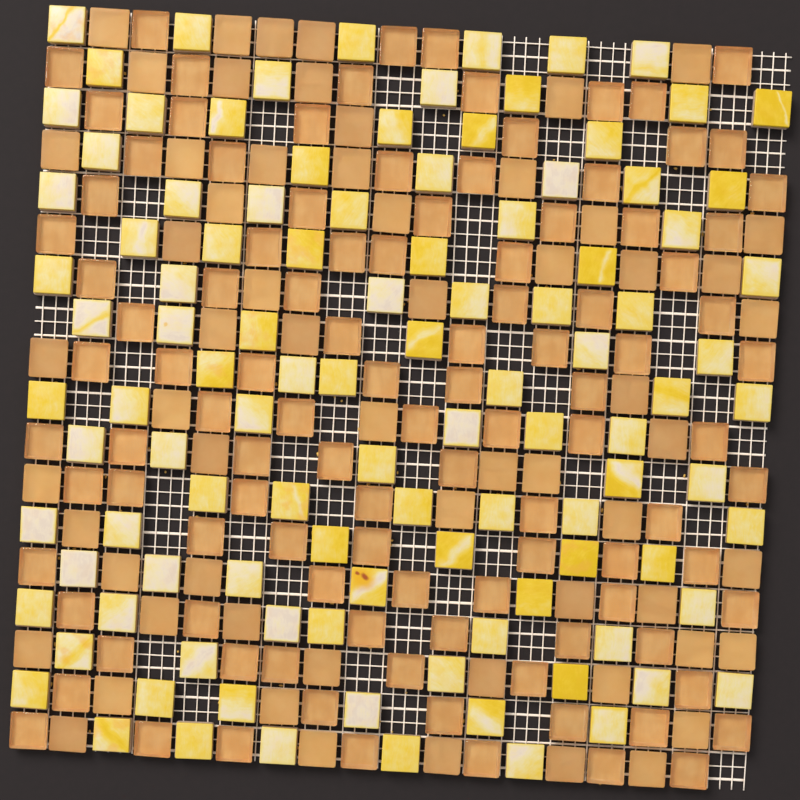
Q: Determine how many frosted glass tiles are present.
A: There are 61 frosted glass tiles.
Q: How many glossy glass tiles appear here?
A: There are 107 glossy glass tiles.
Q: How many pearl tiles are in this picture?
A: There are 106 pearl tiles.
